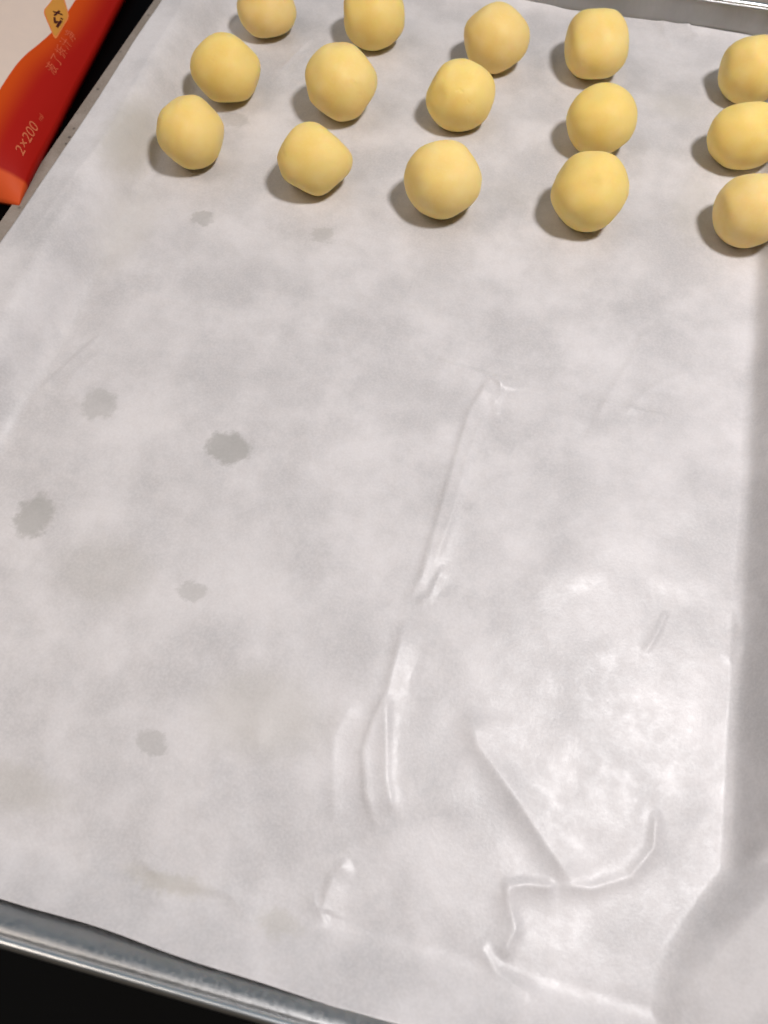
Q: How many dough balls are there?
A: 15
